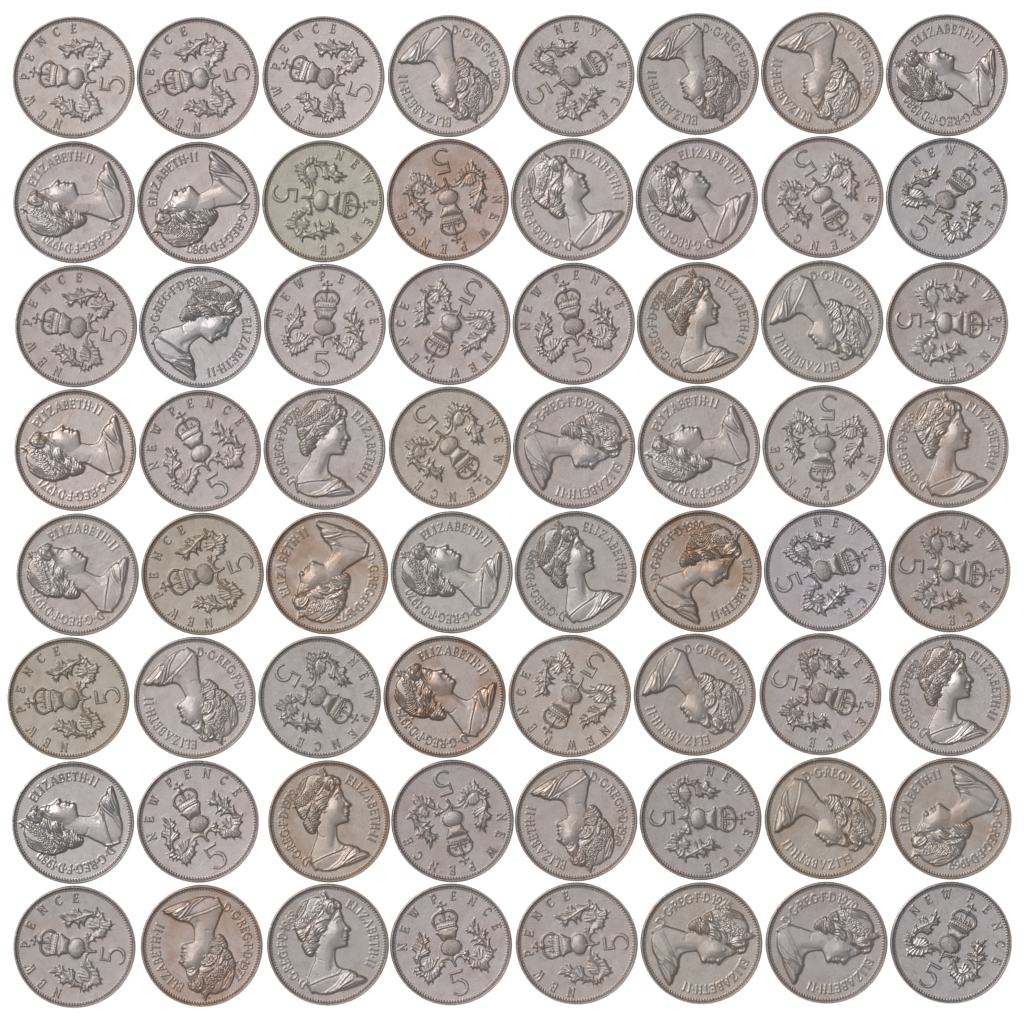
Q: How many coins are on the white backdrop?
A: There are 64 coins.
